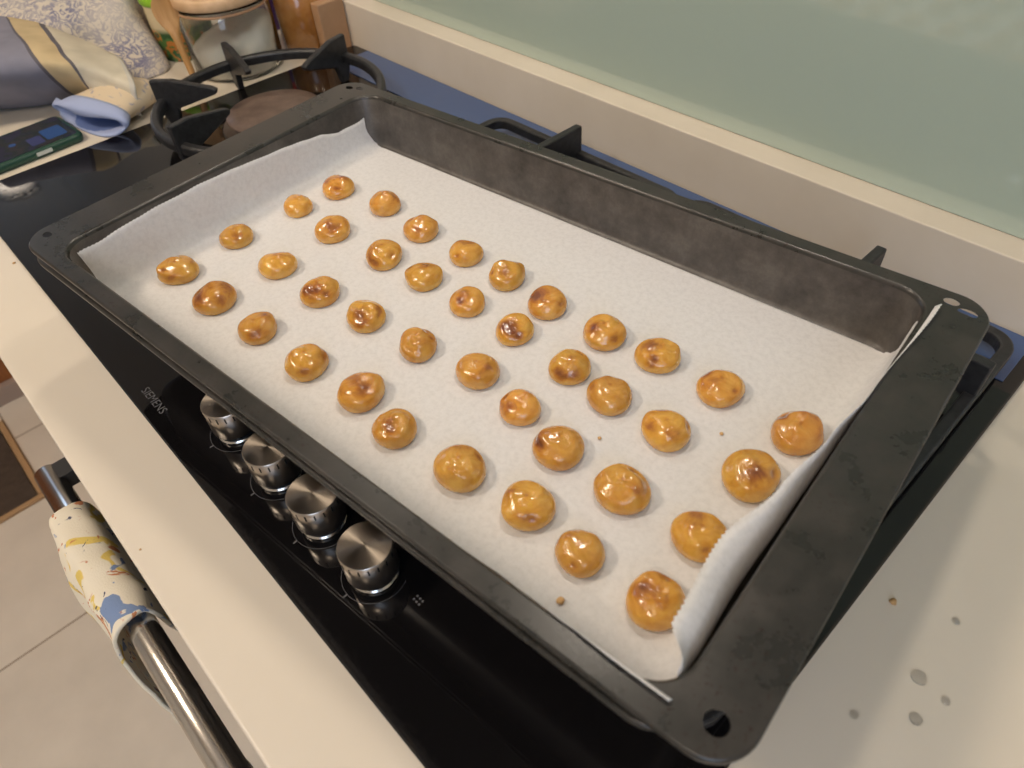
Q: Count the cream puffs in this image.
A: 40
